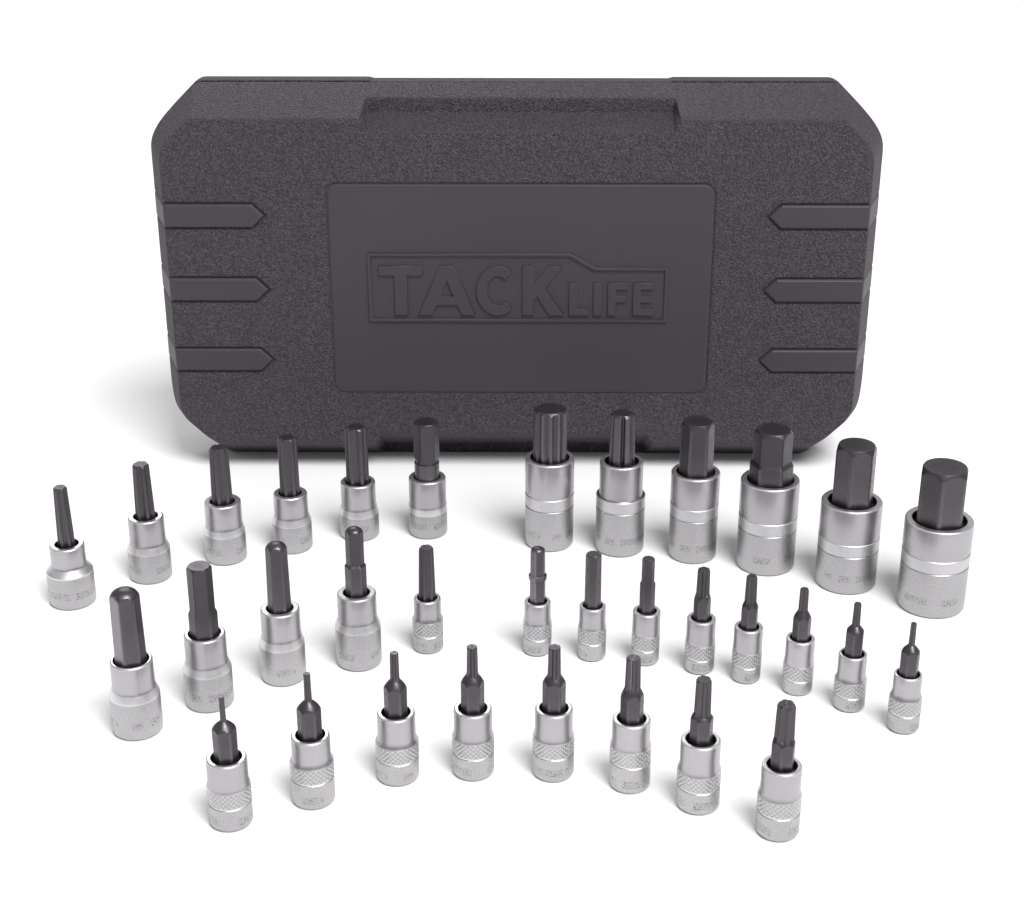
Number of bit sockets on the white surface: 33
